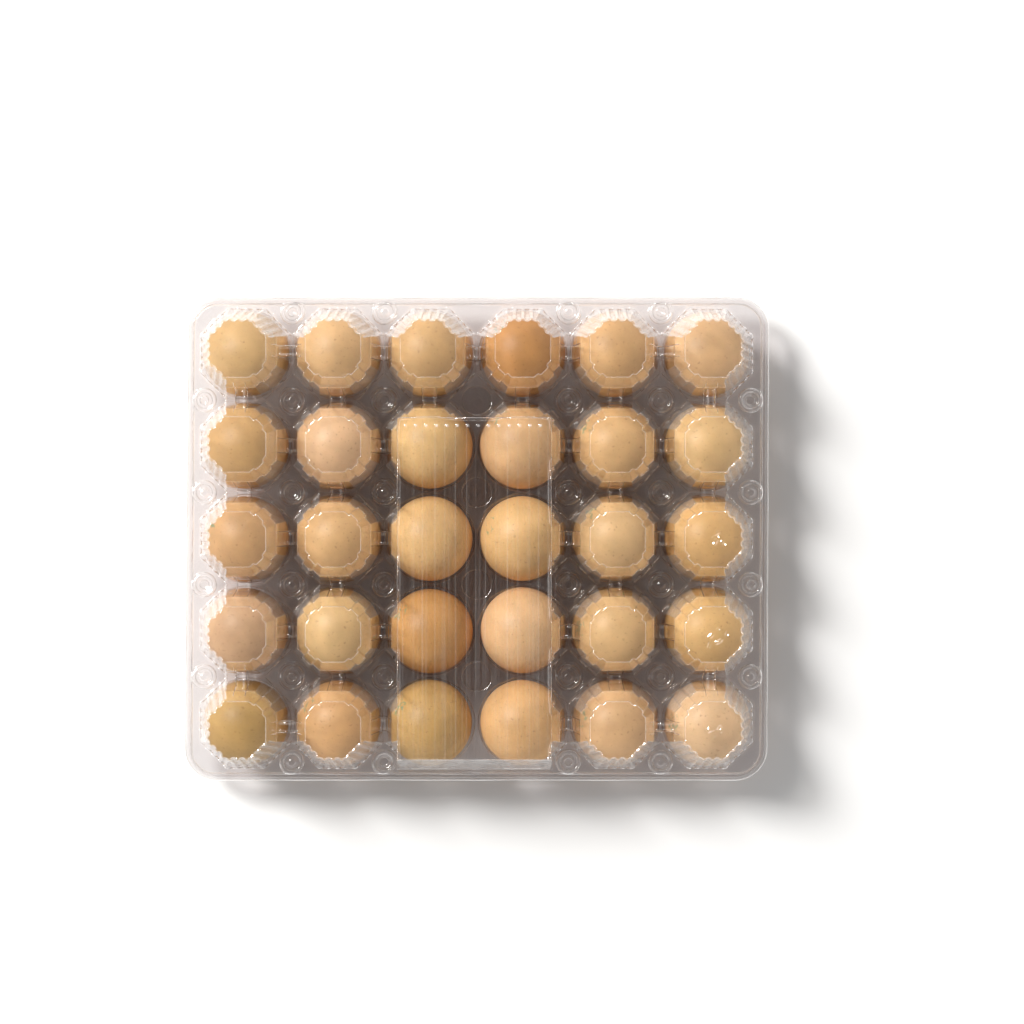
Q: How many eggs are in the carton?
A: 30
